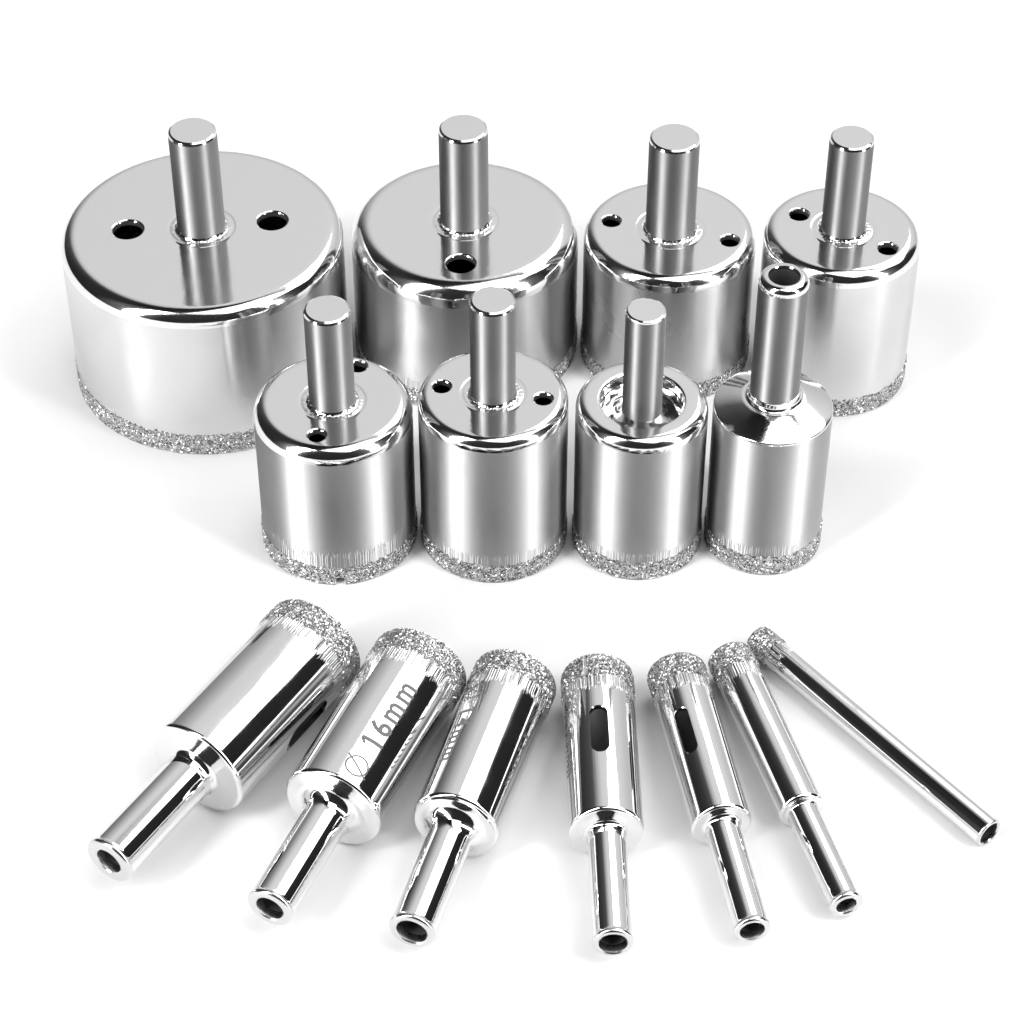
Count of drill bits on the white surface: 15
